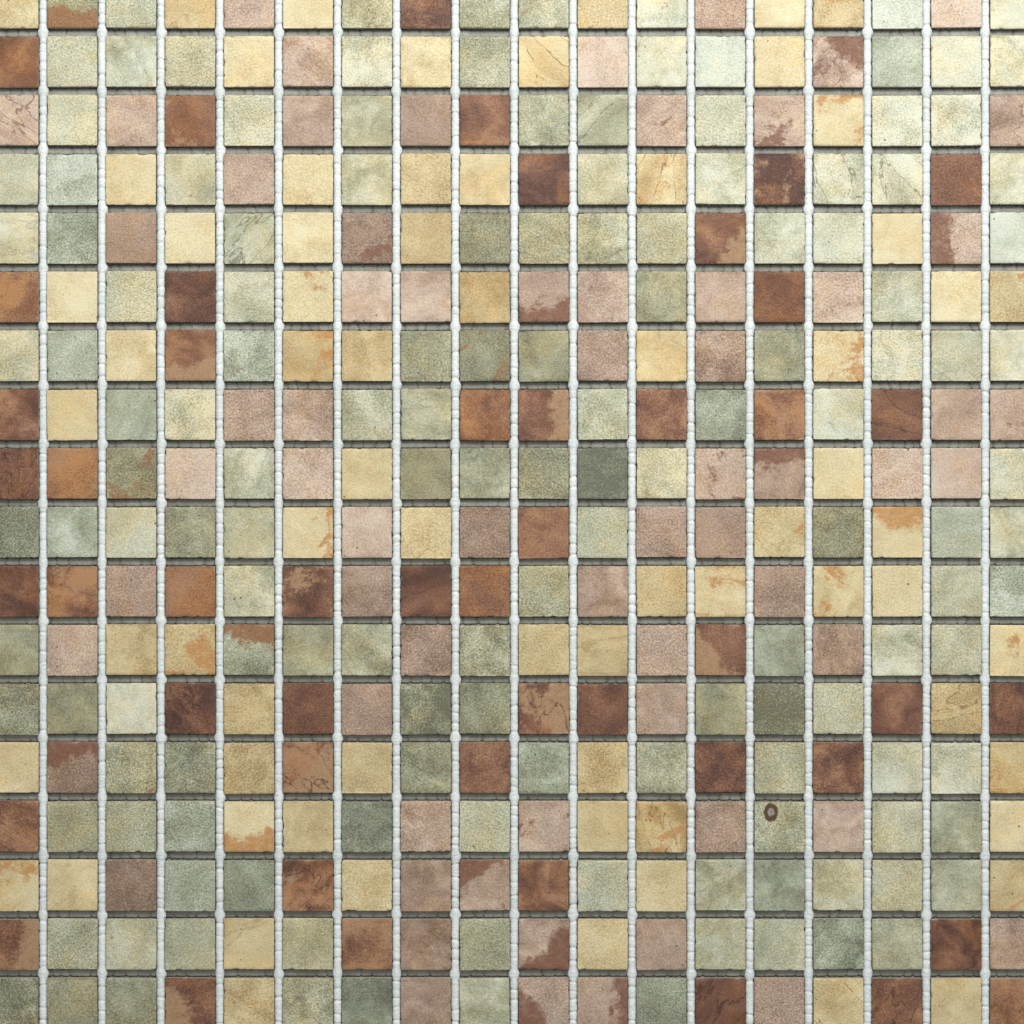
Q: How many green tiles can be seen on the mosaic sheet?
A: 143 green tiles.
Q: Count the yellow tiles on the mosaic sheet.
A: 68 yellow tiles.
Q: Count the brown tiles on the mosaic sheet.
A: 48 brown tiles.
